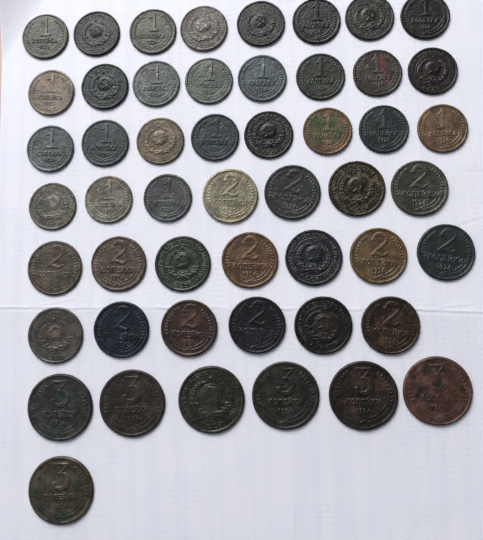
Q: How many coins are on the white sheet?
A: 51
